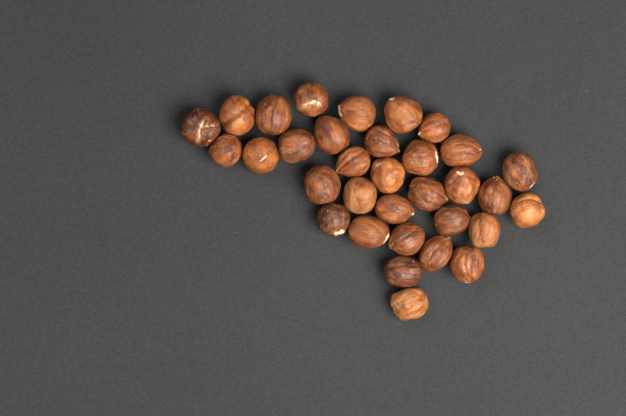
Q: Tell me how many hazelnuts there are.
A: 33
